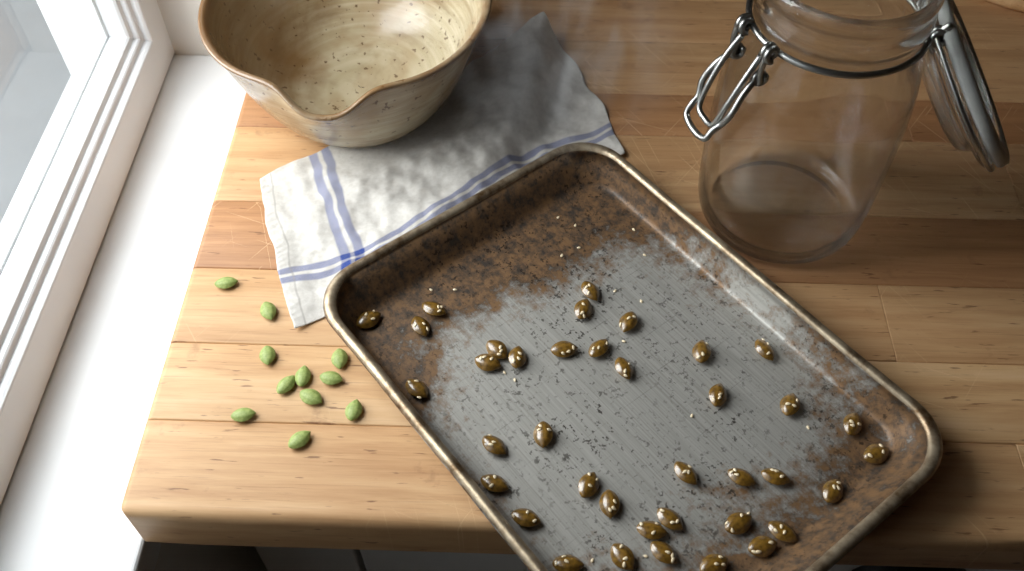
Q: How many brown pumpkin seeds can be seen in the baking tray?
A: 38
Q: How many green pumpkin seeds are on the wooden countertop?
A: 11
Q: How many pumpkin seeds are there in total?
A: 49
